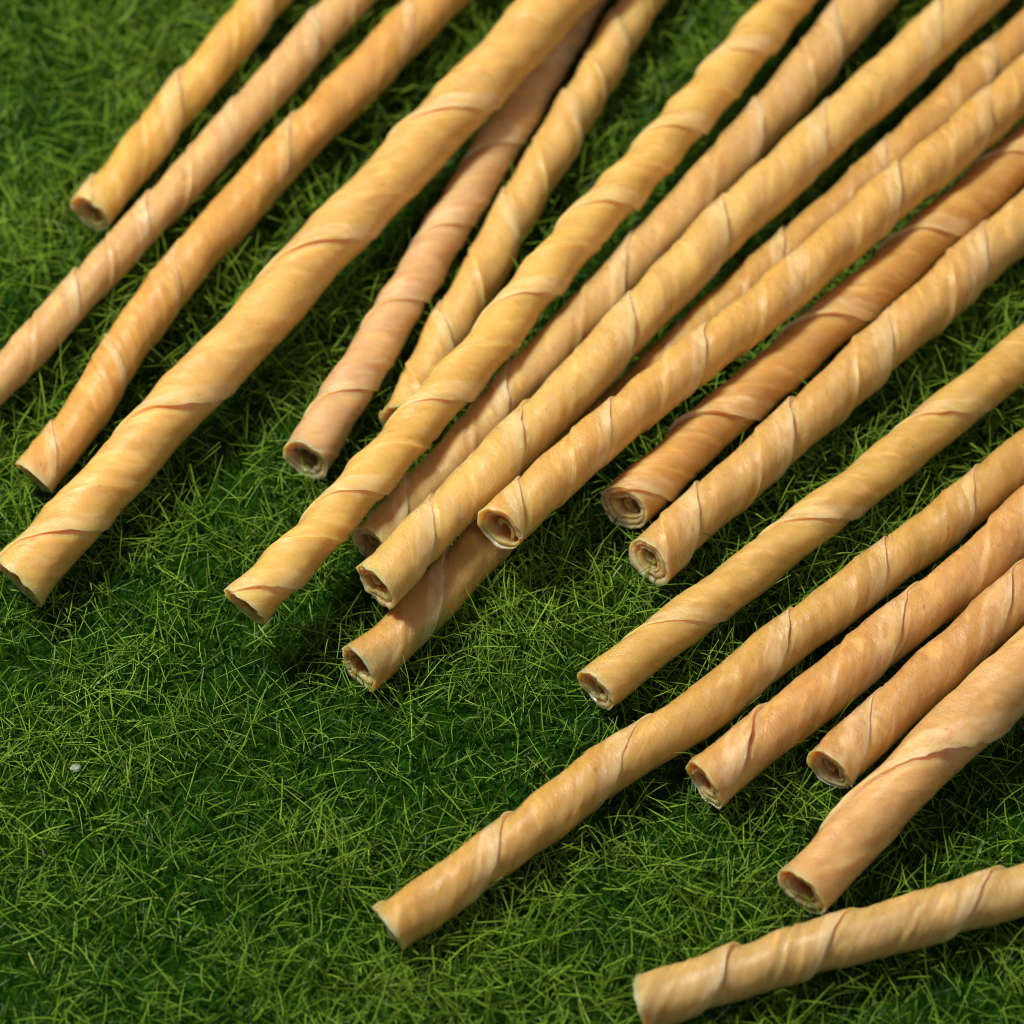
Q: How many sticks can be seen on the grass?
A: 19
